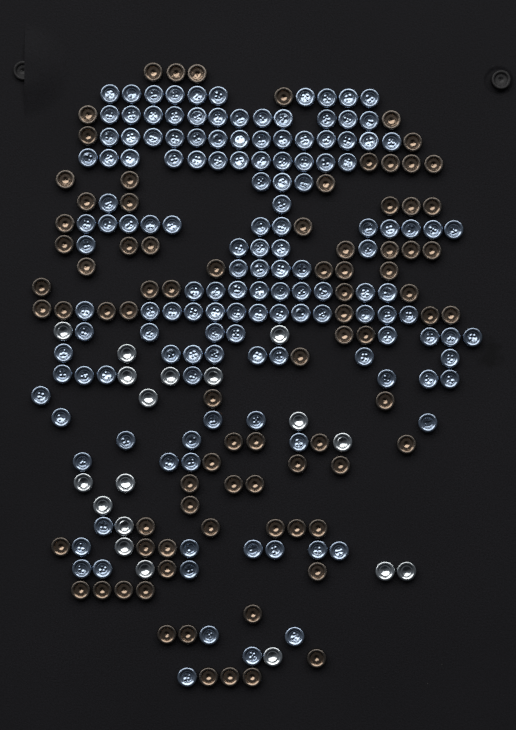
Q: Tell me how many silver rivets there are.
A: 18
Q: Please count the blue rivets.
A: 144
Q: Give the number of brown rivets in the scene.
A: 83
